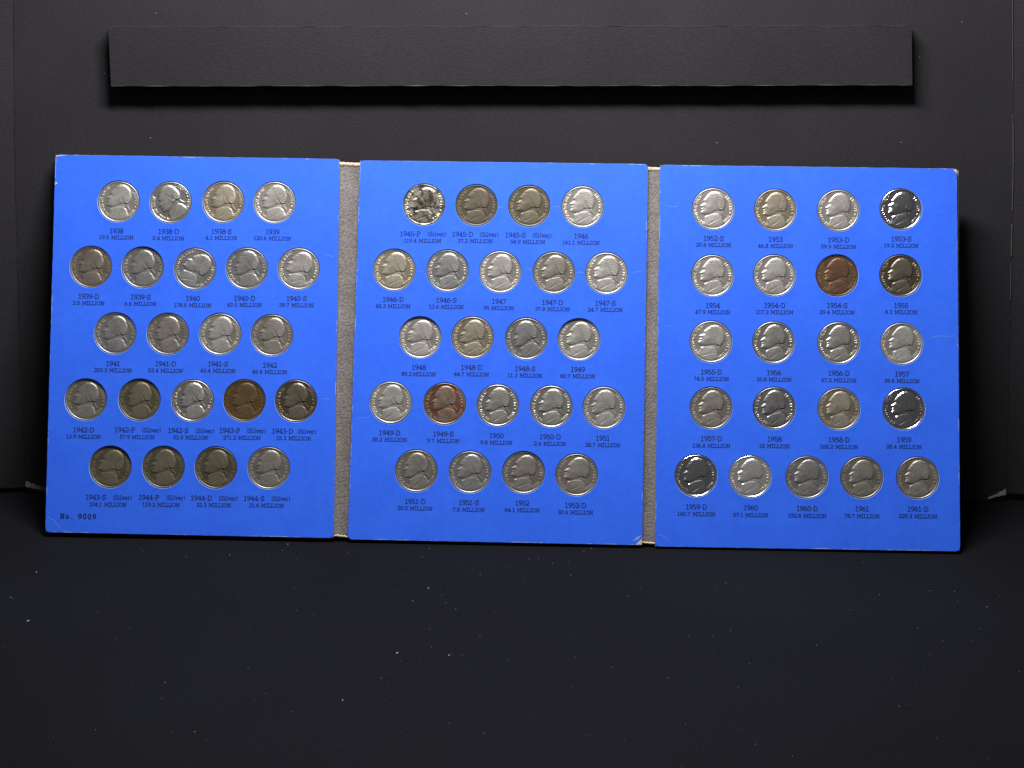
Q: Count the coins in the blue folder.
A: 65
